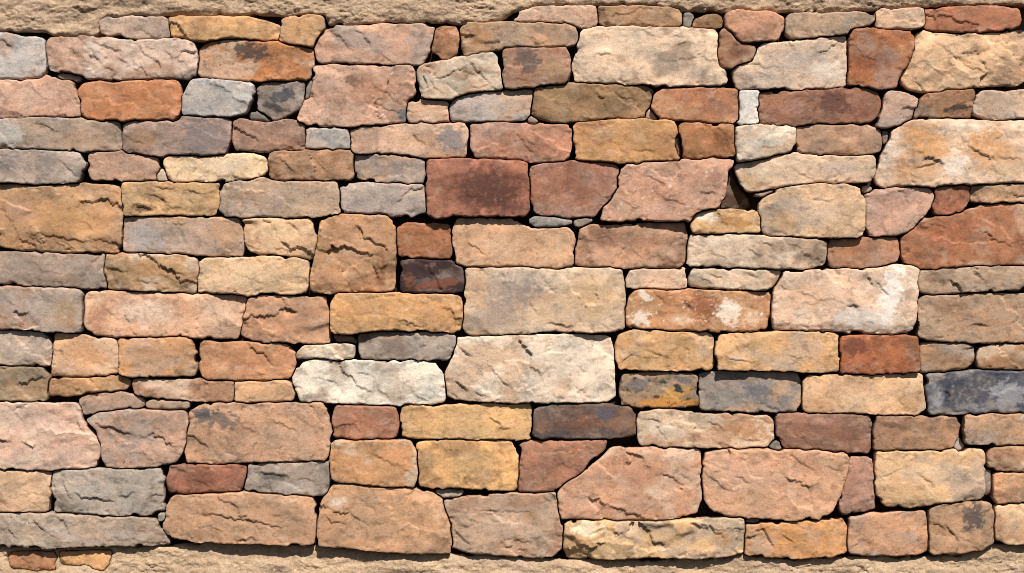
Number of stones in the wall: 168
